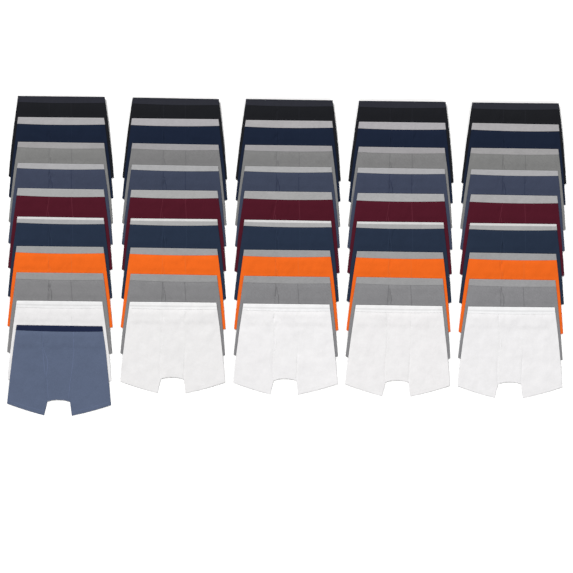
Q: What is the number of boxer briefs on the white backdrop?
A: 46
